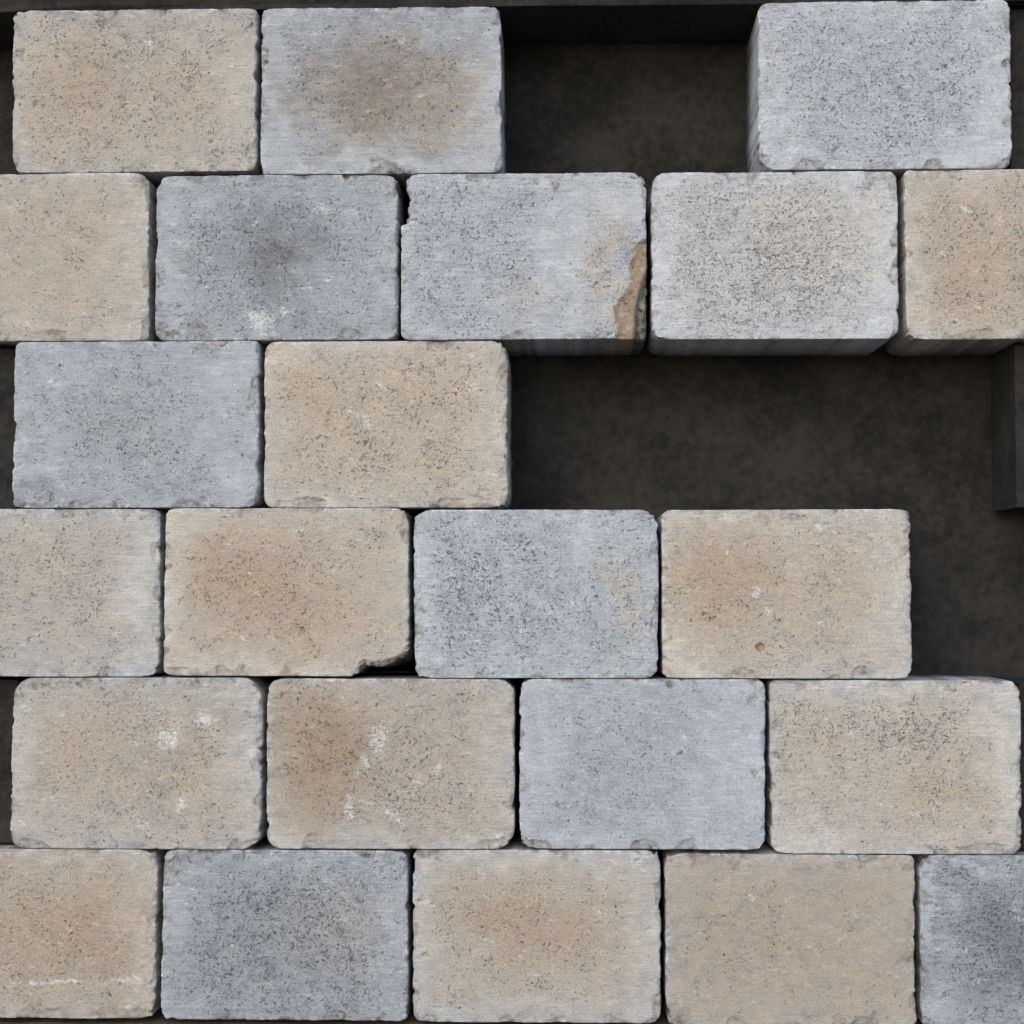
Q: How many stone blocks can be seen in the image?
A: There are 23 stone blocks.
